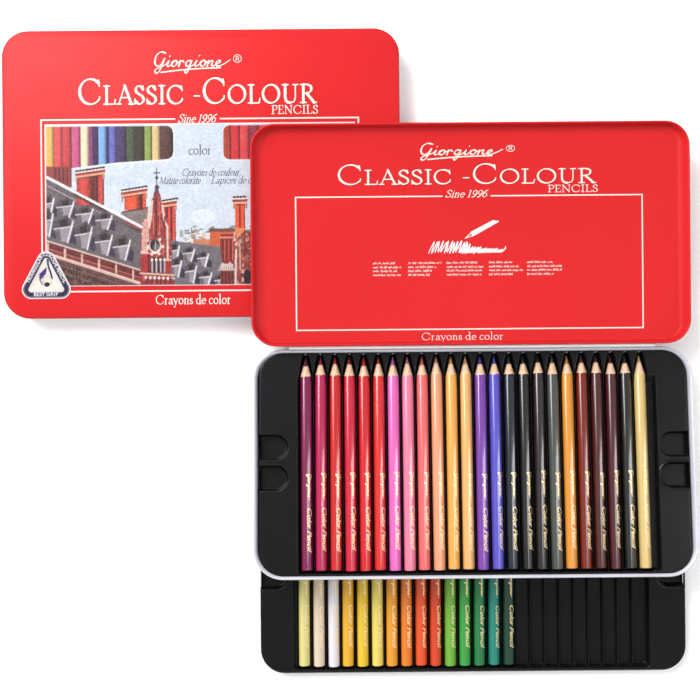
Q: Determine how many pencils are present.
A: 39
